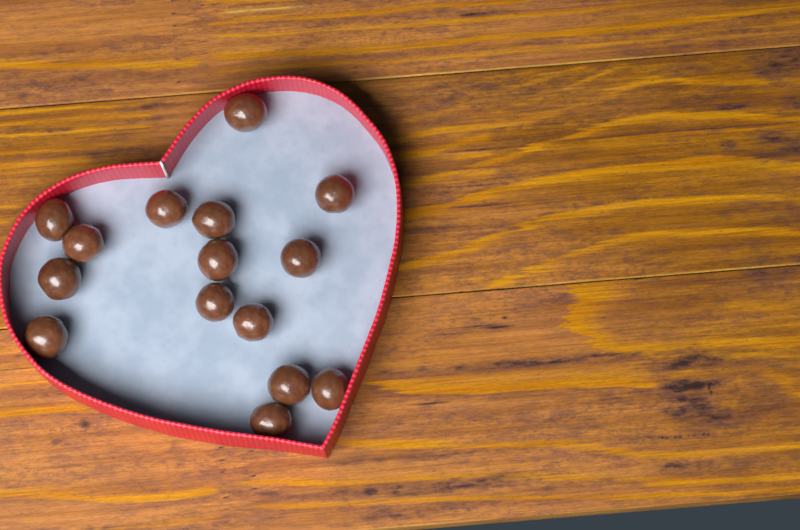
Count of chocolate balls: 15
